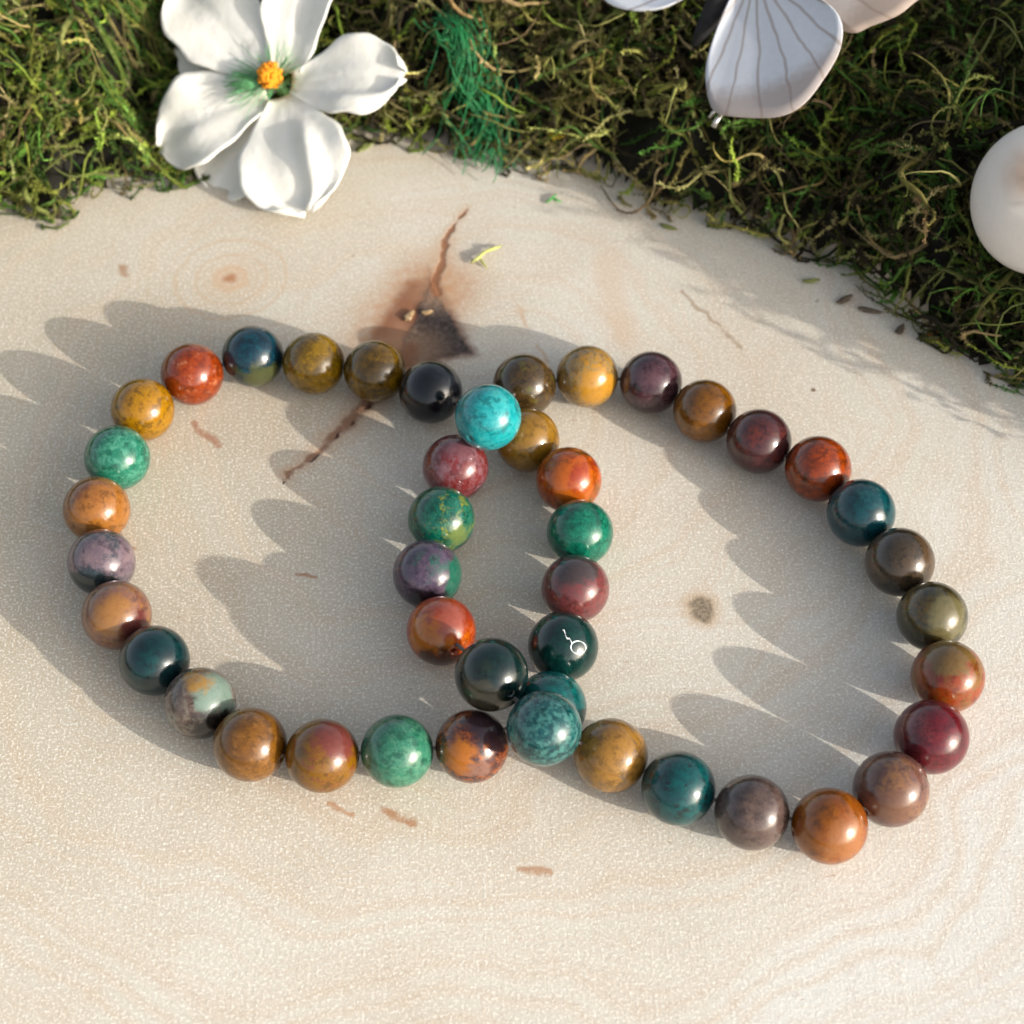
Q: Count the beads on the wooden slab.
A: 45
